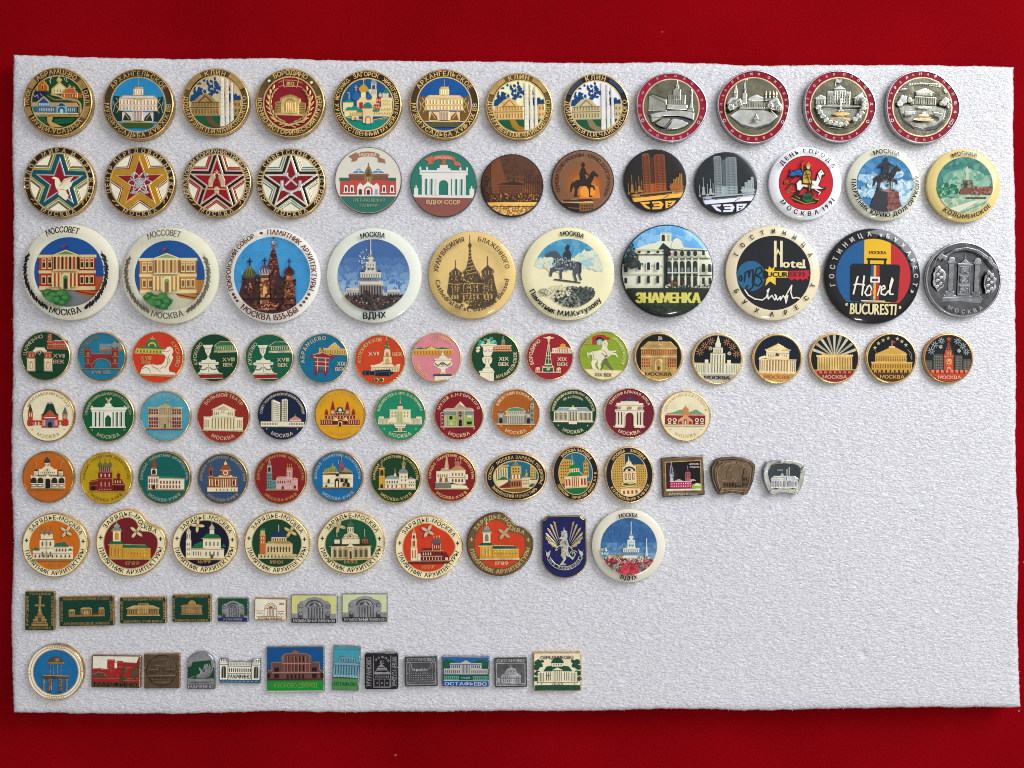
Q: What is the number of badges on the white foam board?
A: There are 107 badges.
